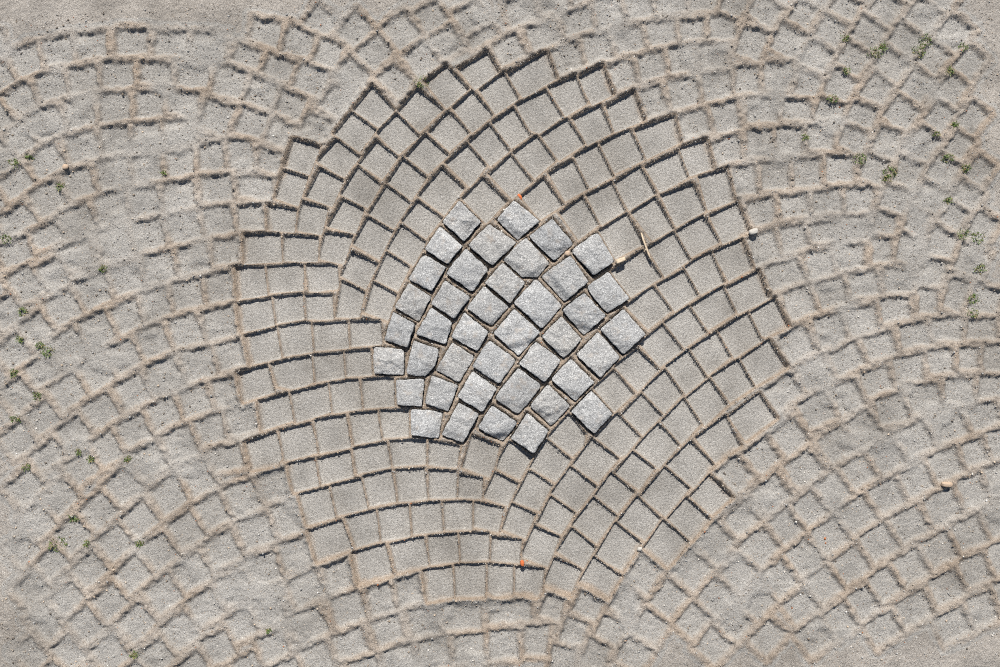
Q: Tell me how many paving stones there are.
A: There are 40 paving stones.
